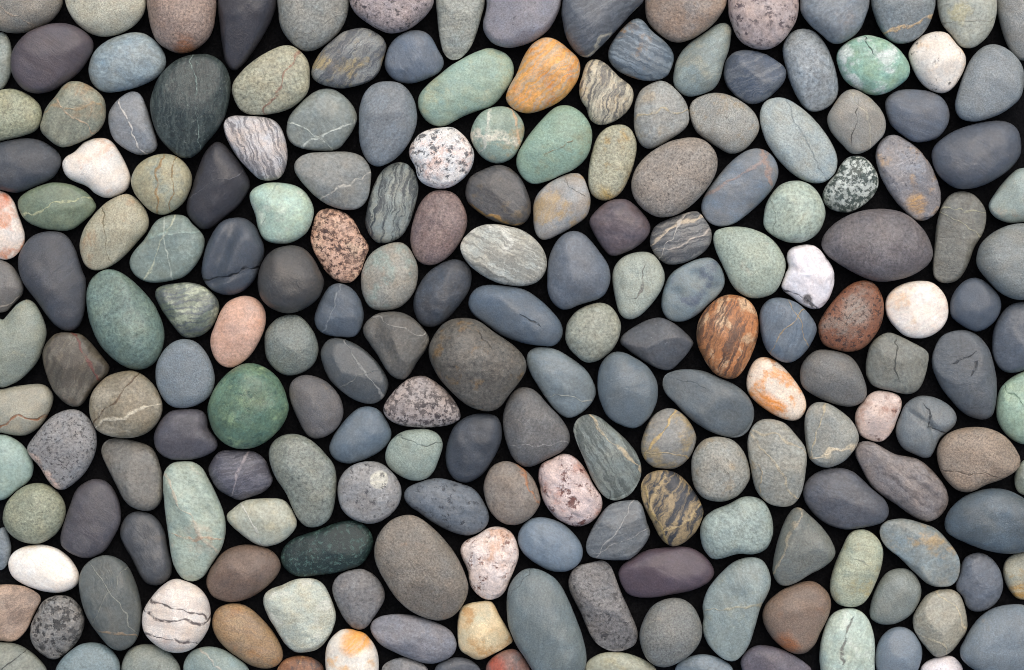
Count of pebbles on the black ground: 198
